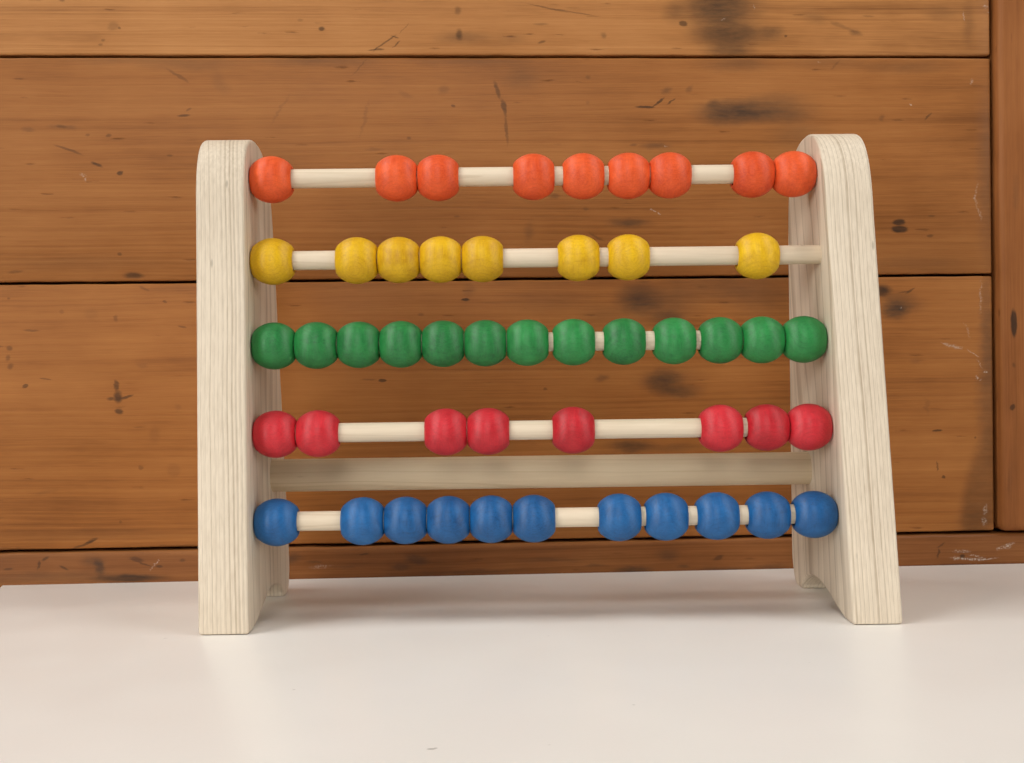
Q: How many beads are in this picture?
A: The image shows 49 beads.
